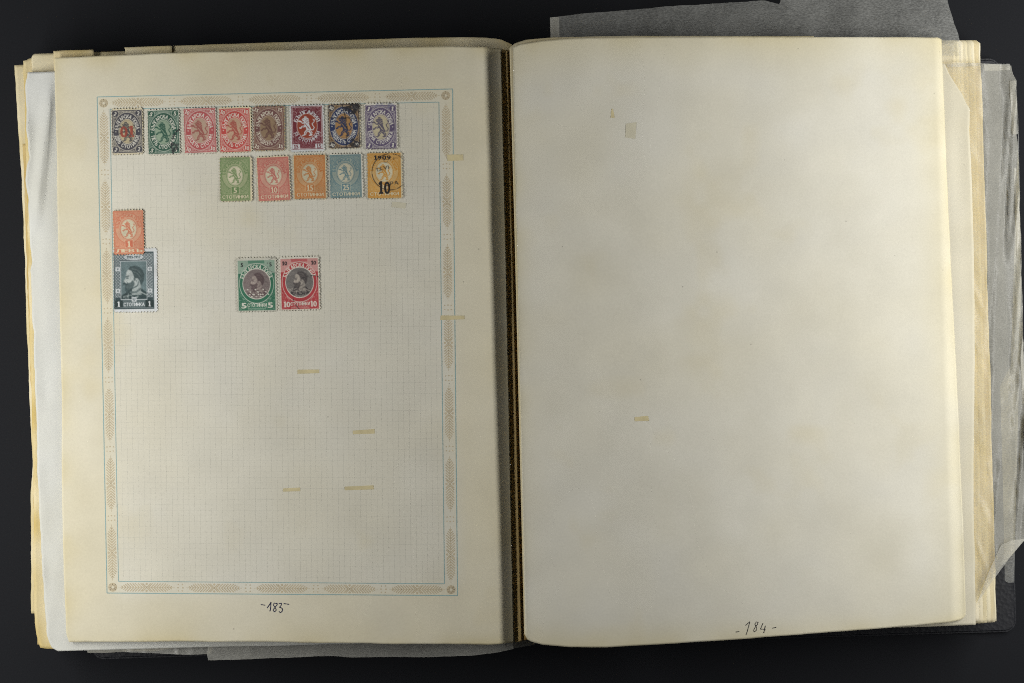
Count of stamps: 17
